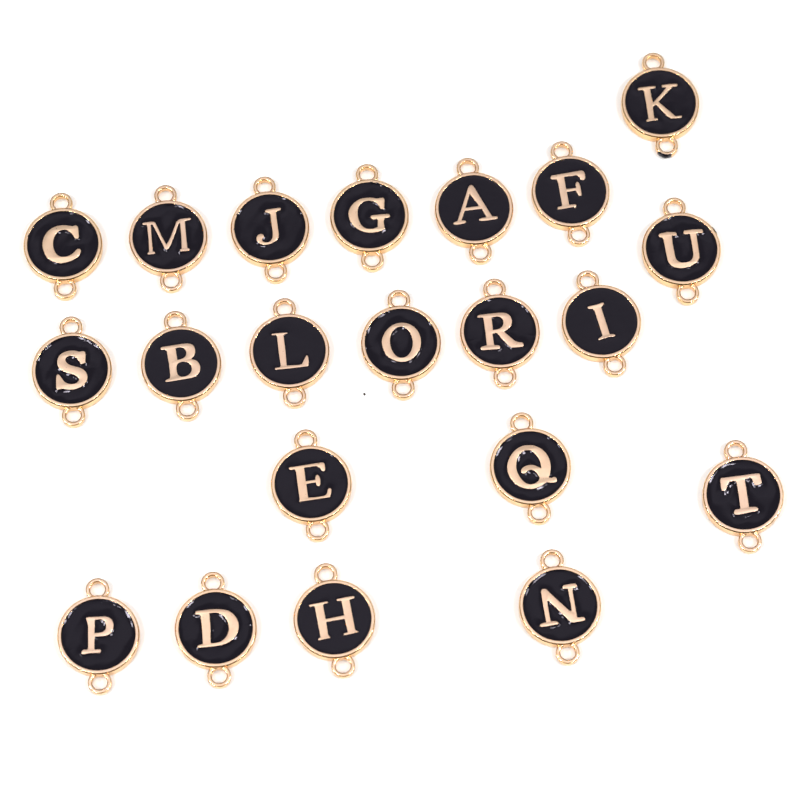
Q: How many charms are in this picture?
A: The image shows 21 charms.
